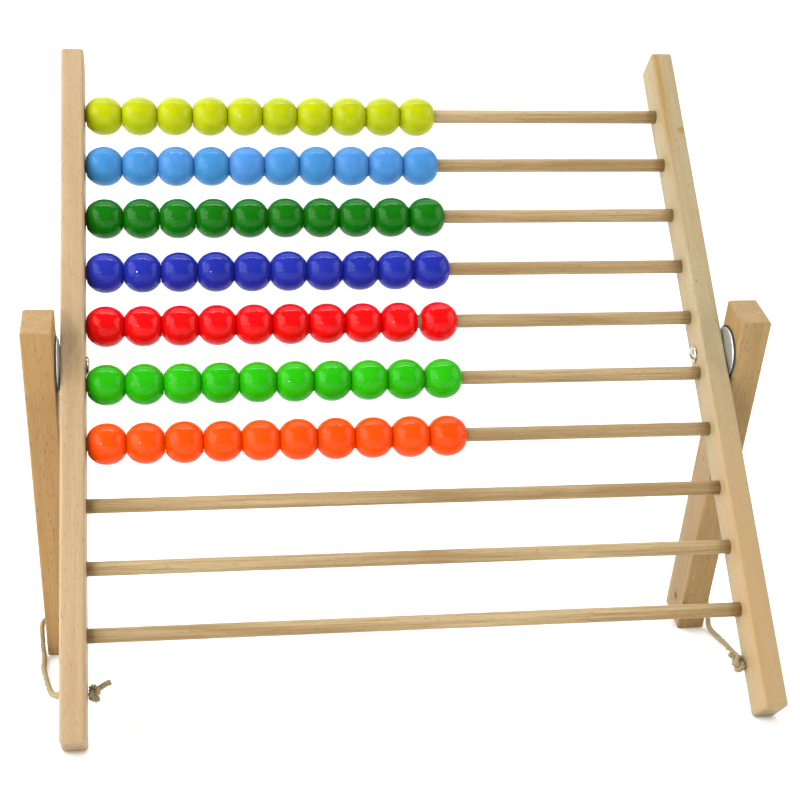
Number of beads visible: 70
